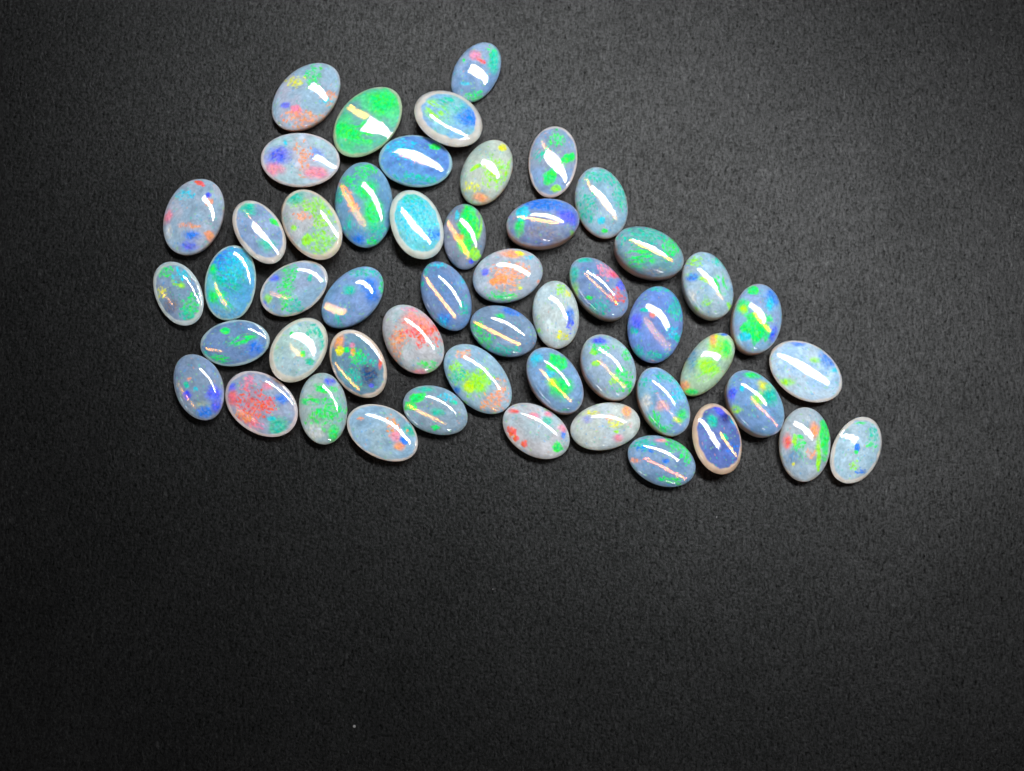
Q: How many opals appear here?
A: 51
